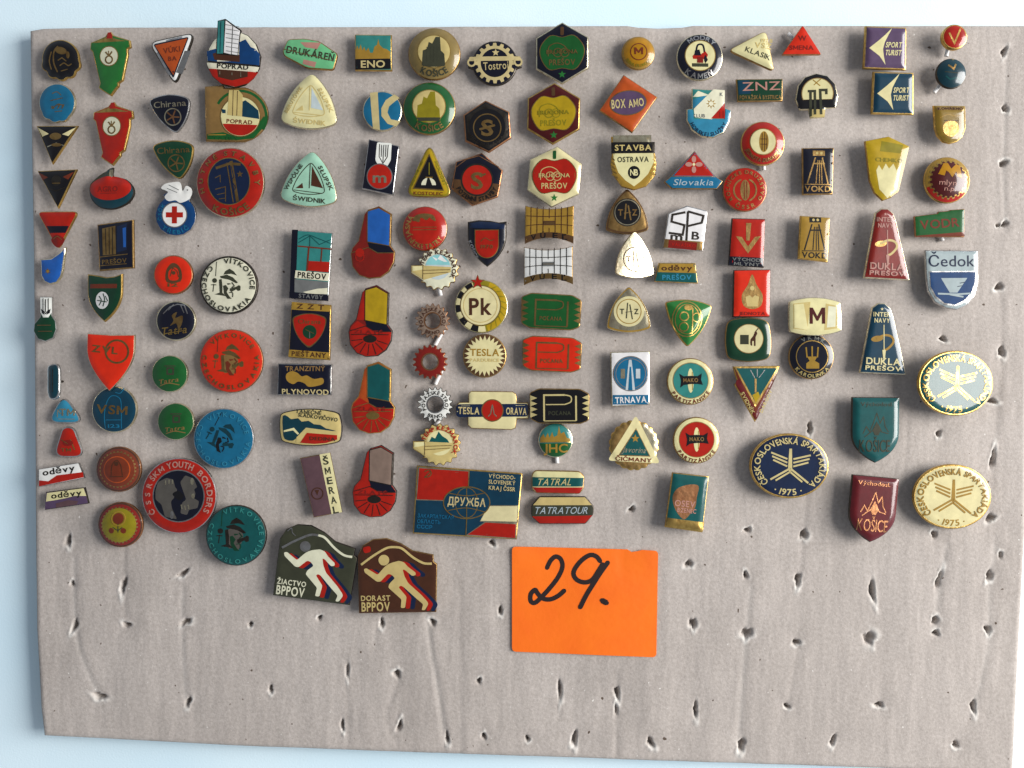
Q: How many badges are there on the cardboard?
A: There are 129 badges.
